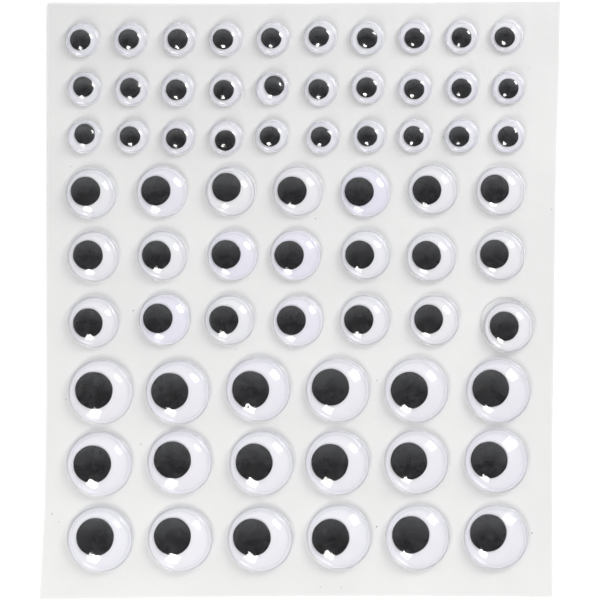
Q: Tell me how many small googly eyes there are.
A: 30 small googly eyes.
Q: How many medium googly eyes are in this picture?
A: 21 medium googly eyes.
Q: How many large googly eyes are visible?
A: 18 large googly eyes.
